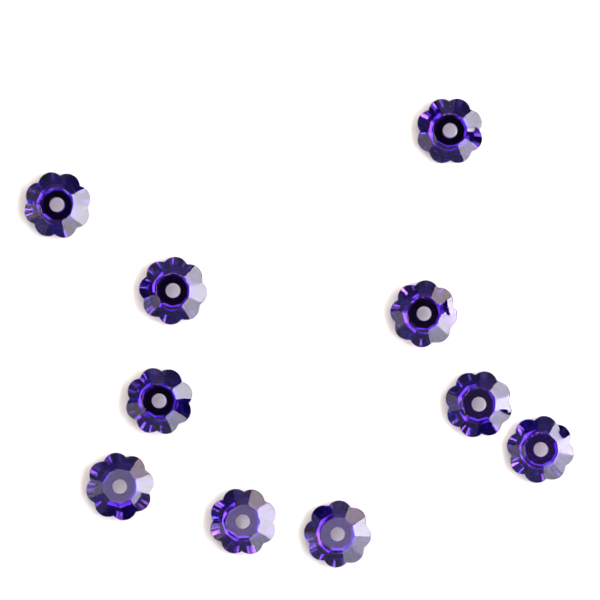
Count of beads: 10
